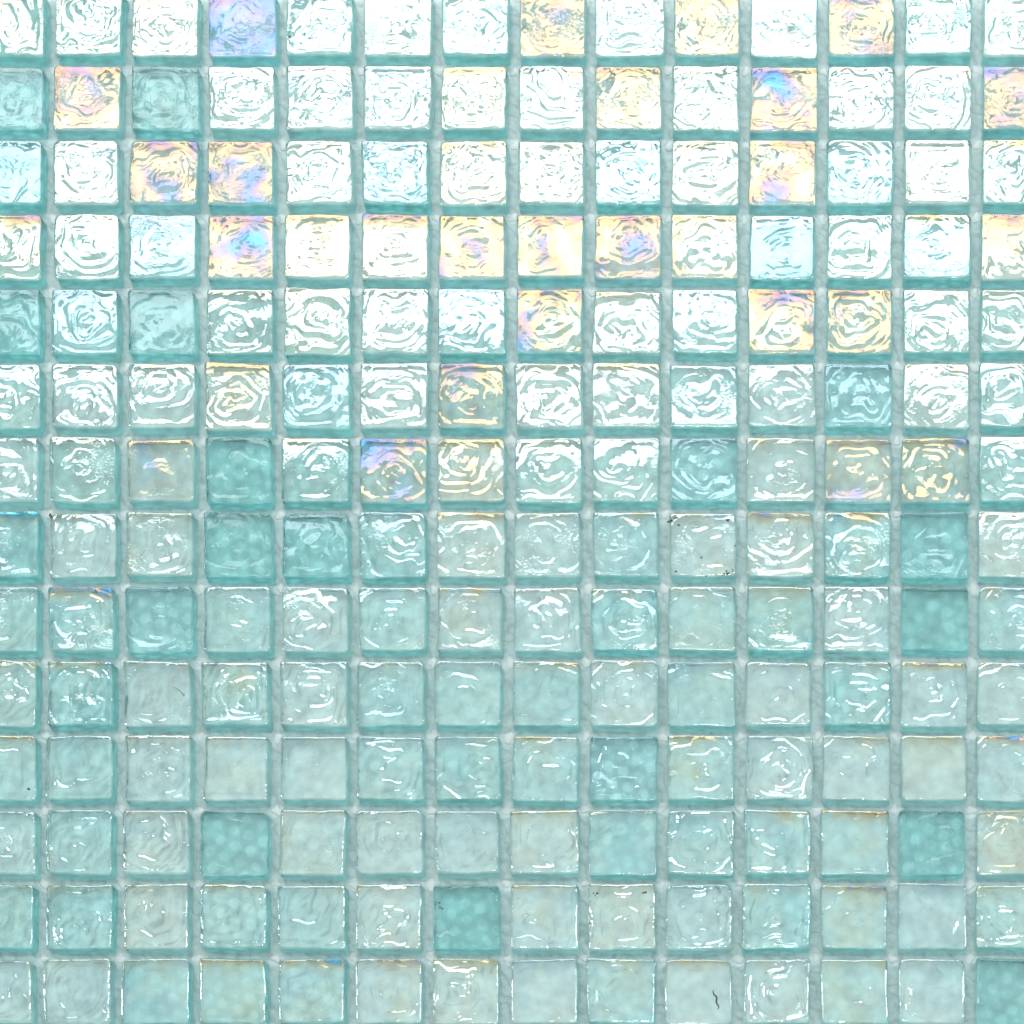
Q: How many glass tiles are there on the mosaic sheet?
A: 196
